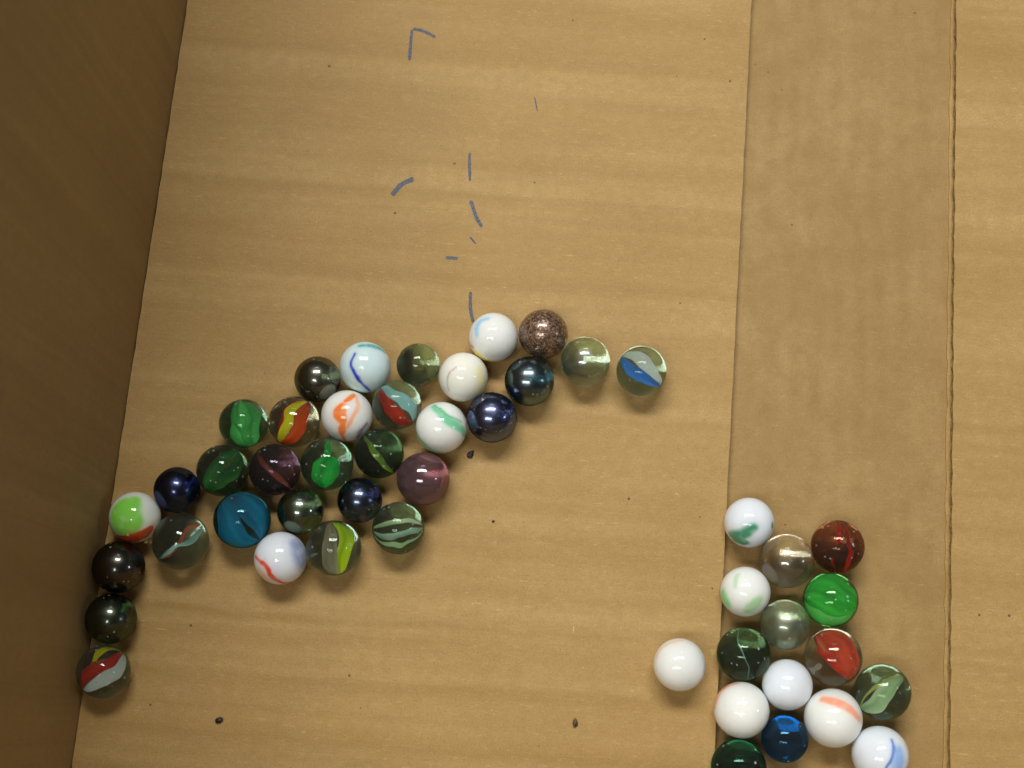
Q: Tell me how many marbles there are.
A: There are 48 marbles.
